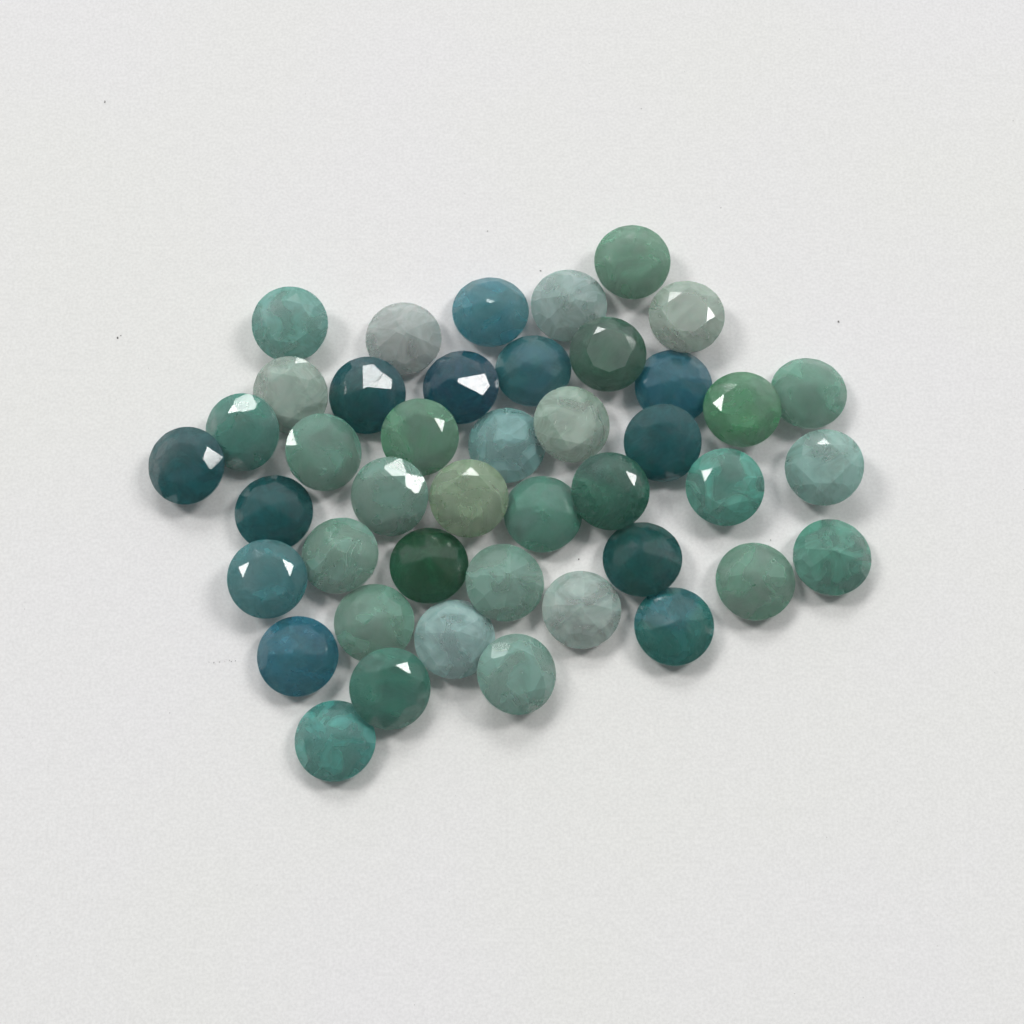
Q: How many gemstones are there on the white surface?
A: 43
